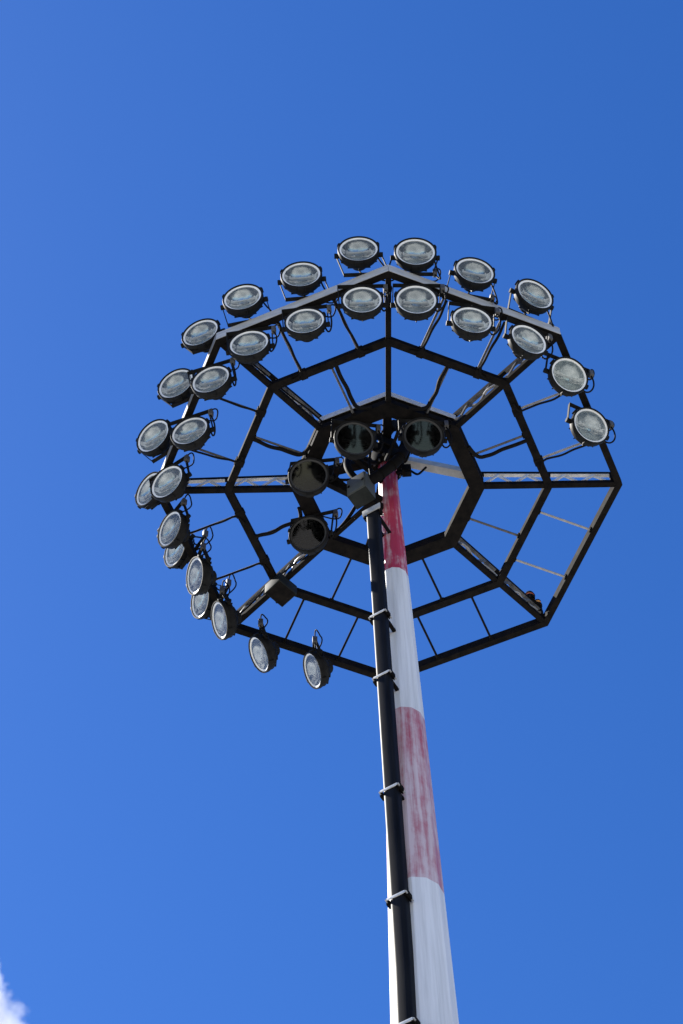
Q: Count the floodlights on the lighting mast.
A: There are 32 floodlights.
